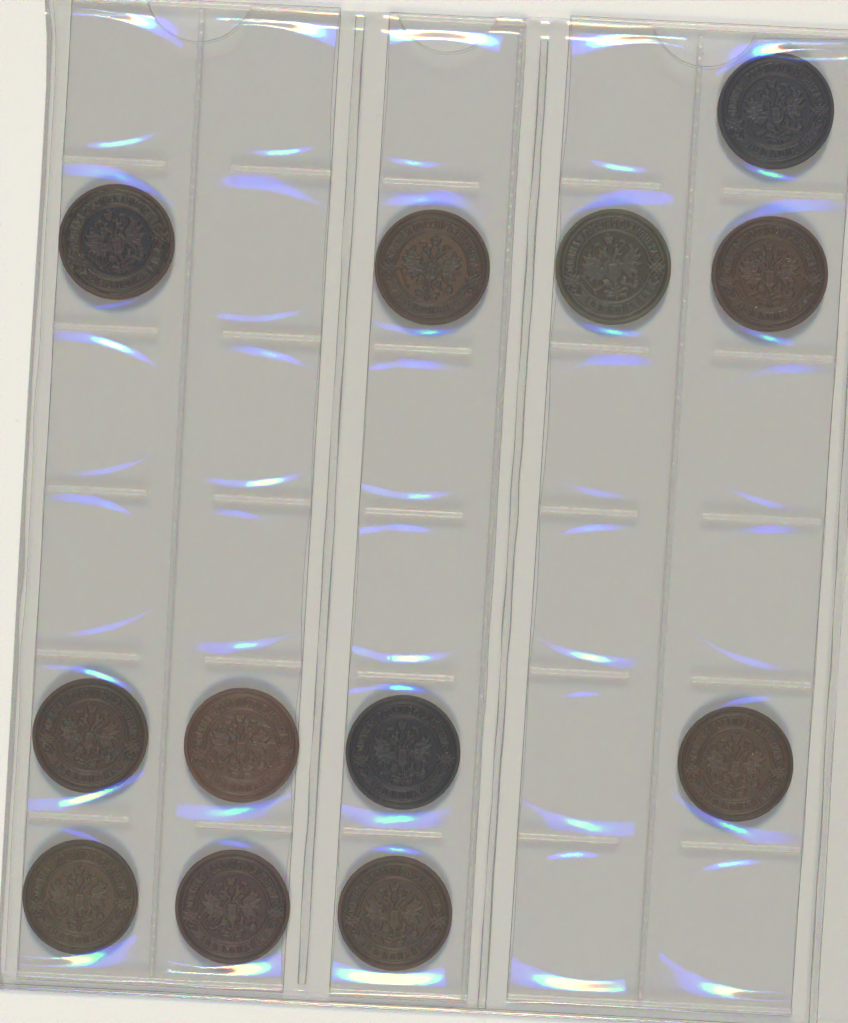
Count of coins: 12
